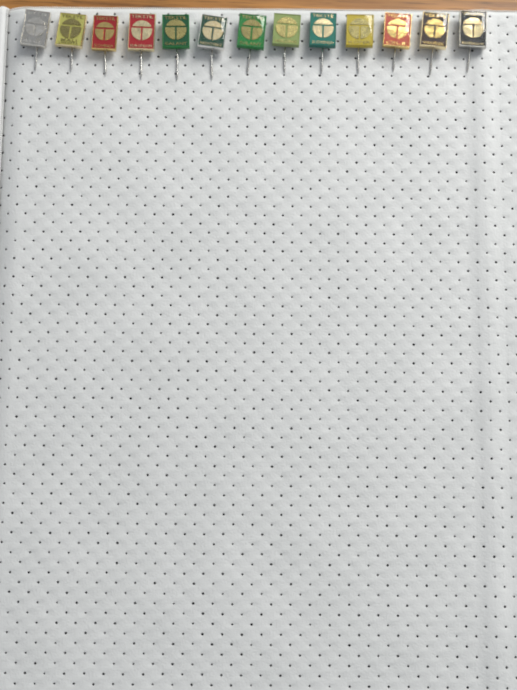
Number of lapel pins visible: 13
